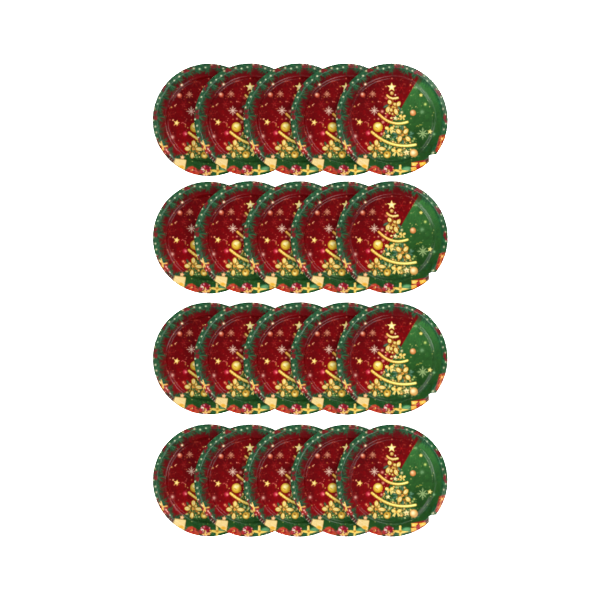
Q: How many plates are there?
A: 20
